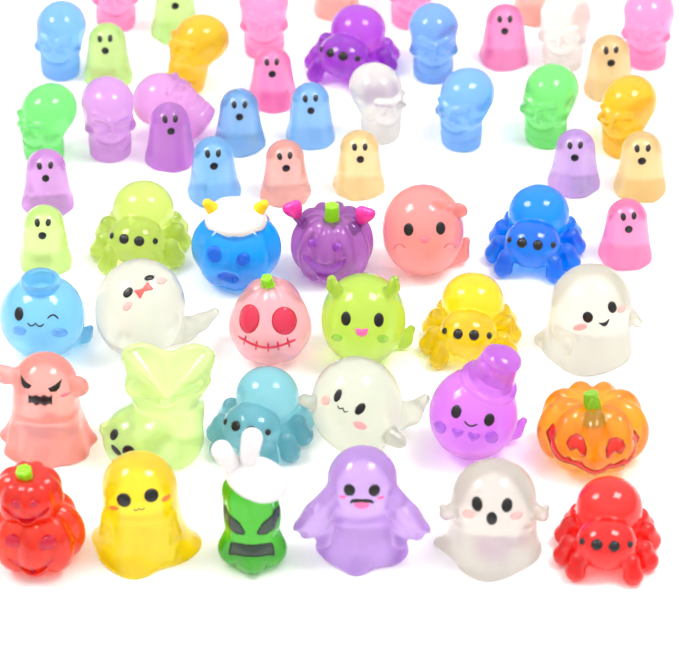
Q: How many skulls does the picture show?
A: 15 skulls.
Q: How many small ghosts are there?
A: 18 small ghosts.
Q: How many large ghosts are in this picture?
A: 12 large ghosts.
